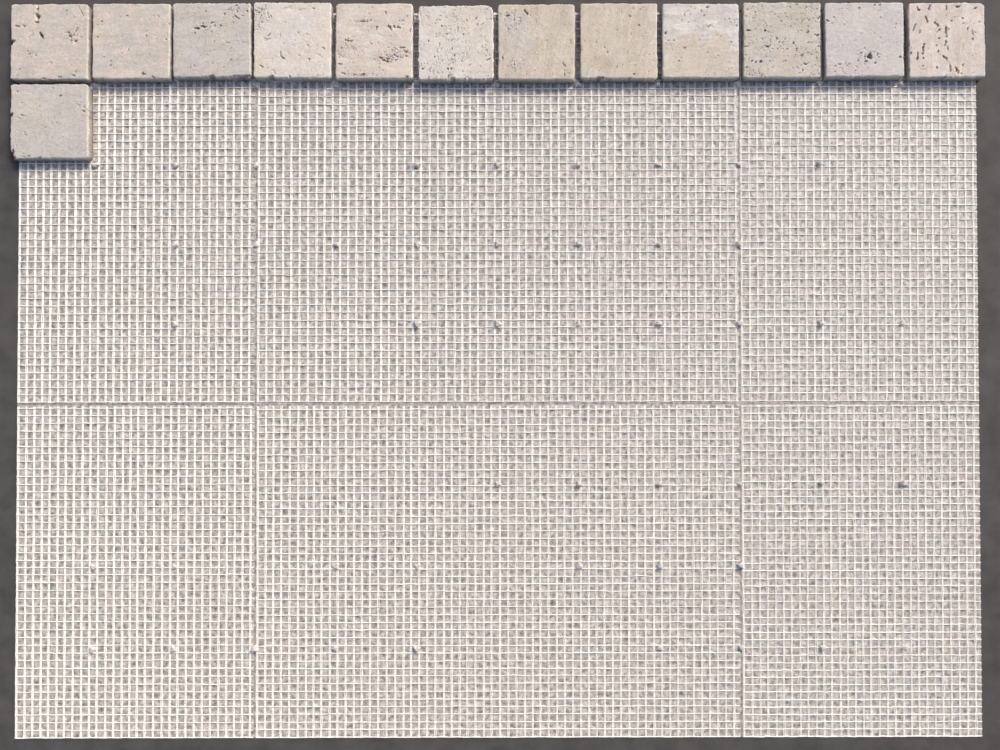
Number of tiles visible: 13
